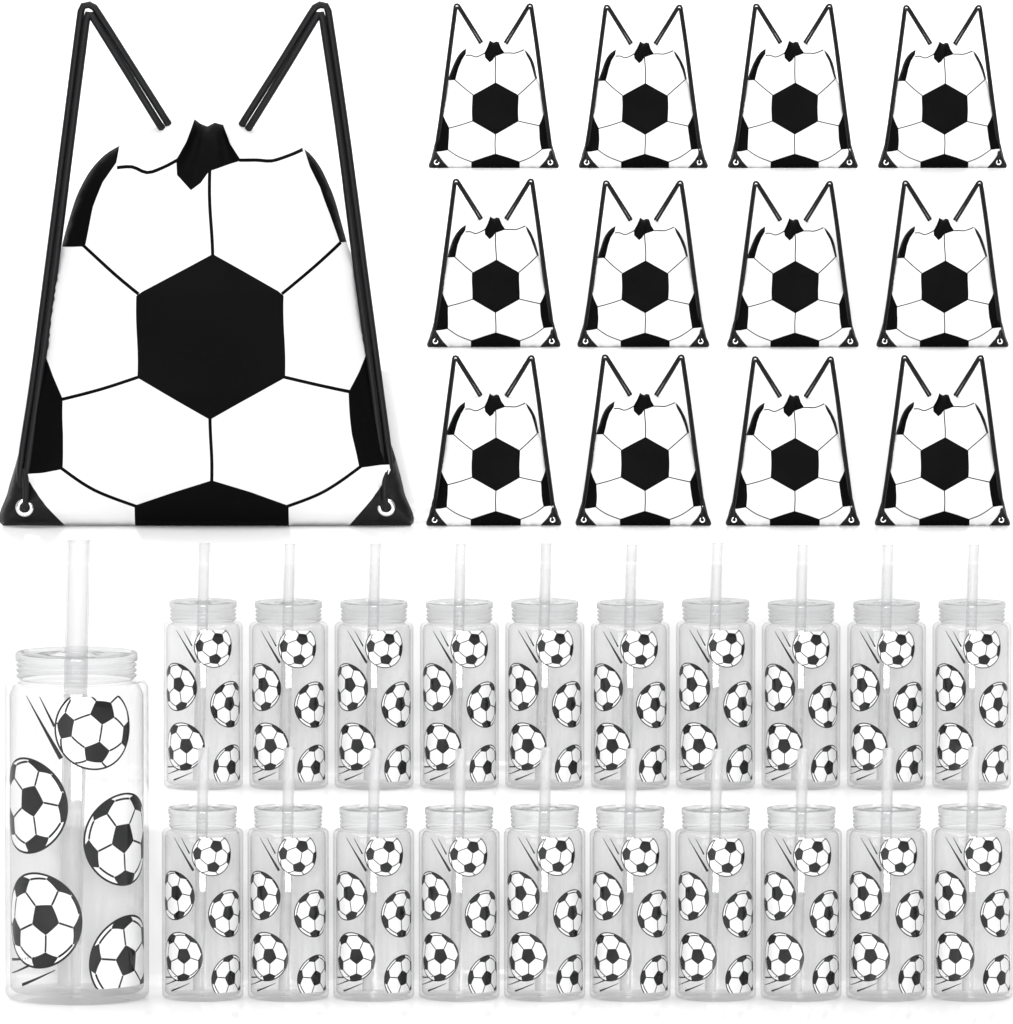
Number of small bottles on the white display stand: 20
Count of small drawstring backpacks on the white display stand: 12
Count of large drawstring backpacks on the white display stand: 1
